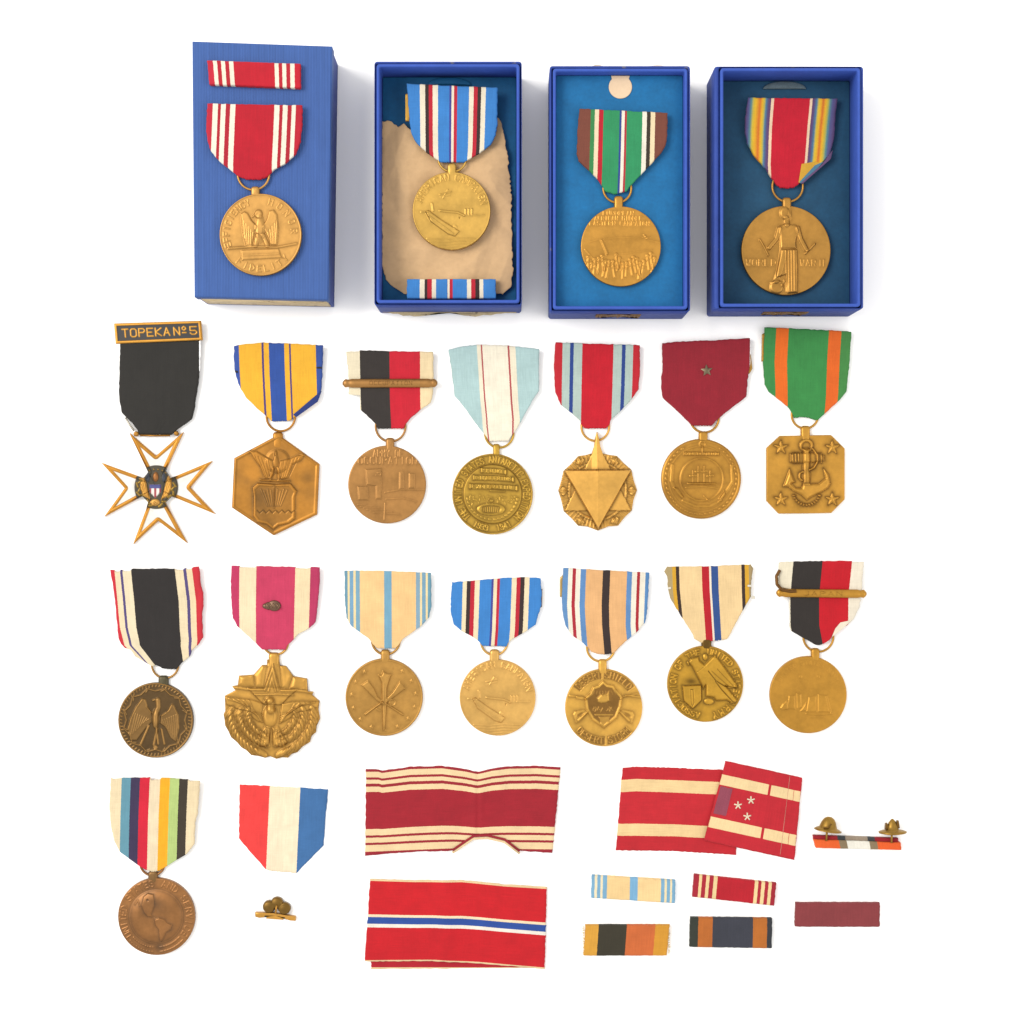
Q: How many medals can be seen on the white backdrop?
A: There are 19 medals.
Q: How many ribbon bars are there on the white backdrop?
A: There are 8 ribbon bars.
